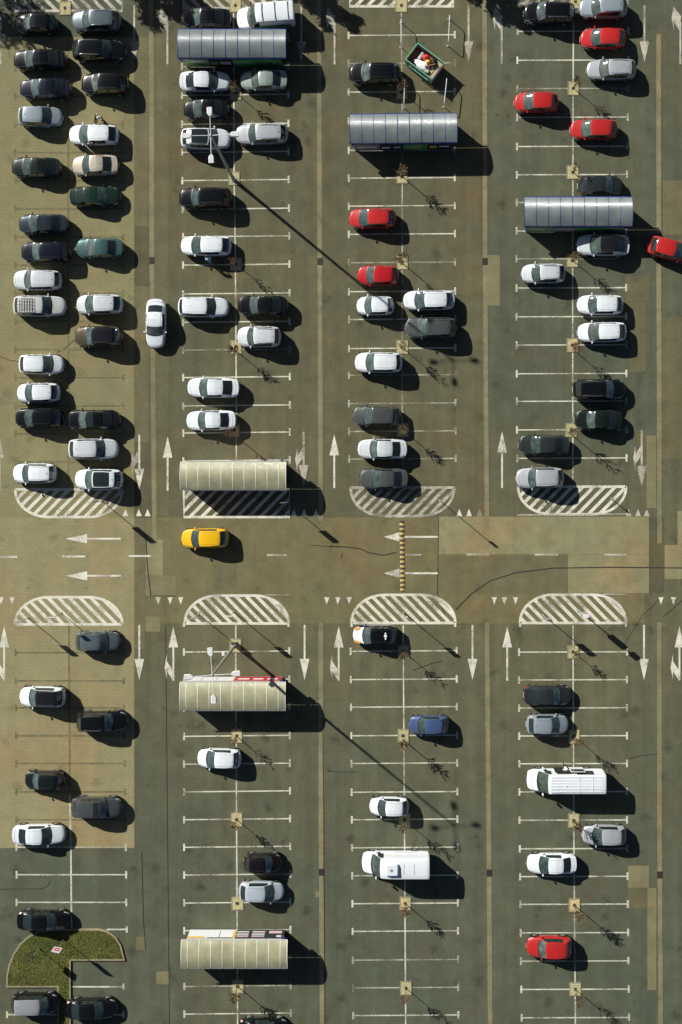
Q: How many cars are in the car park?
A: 87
